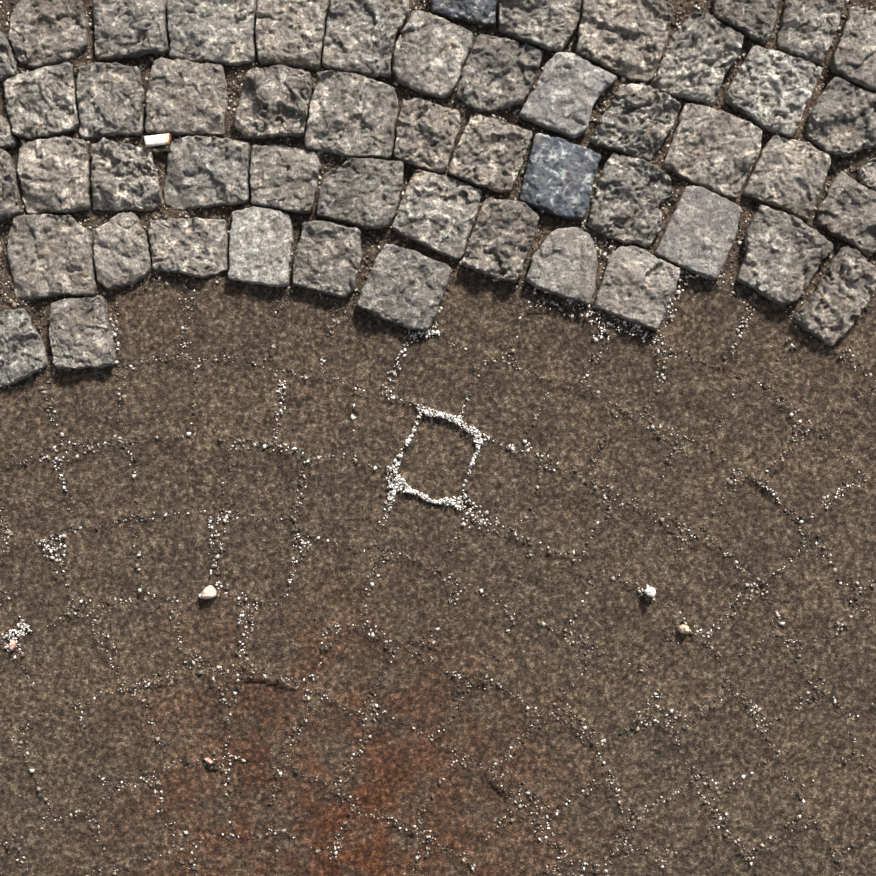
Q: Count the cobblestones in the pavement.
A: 54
